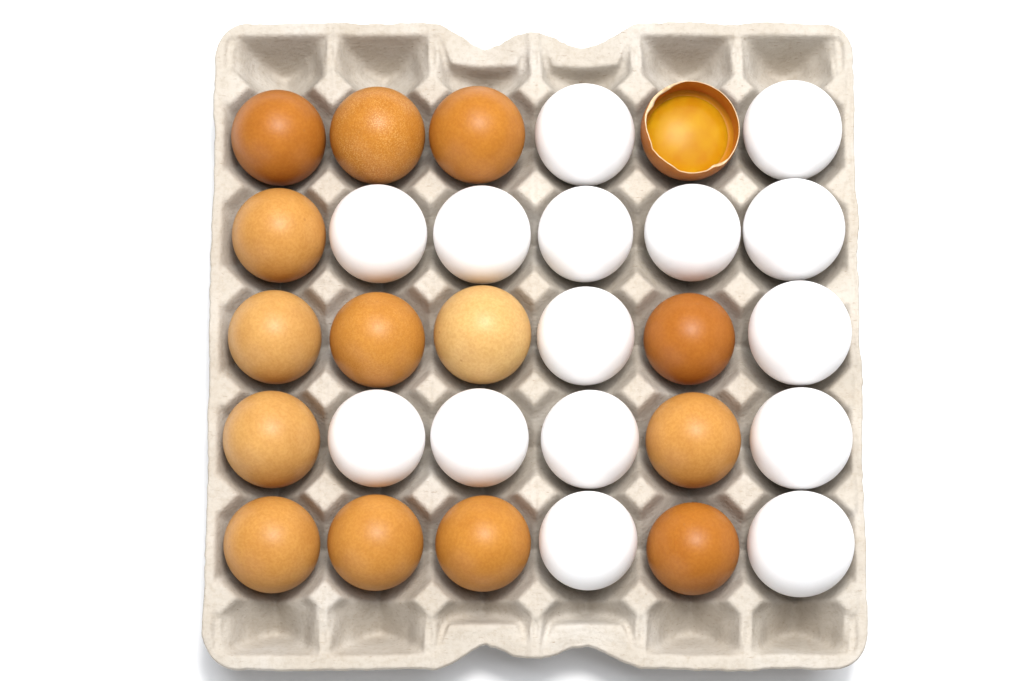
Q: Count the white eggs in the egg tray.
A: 15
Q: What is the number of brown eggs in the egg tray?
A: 15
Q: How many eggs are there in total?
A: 30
